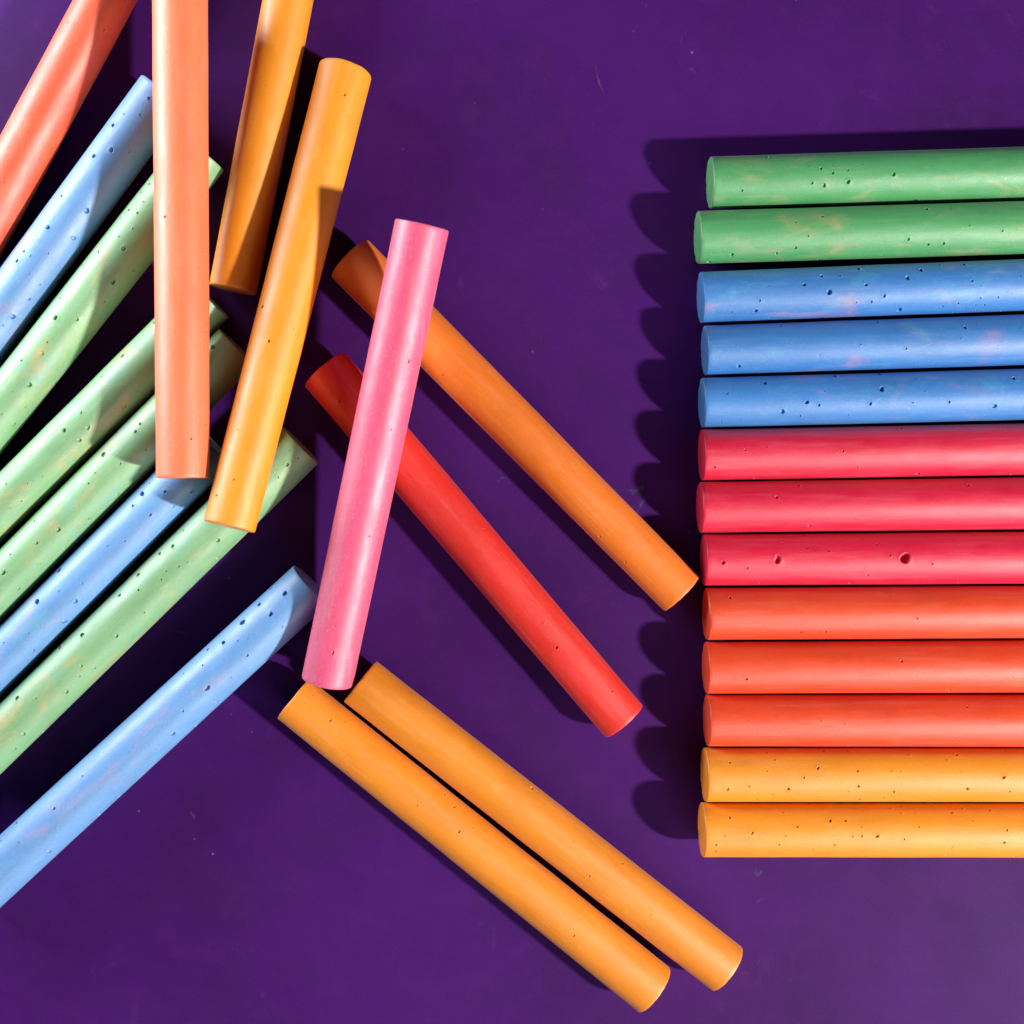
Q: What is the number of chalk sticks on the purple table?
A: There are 29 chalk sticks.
